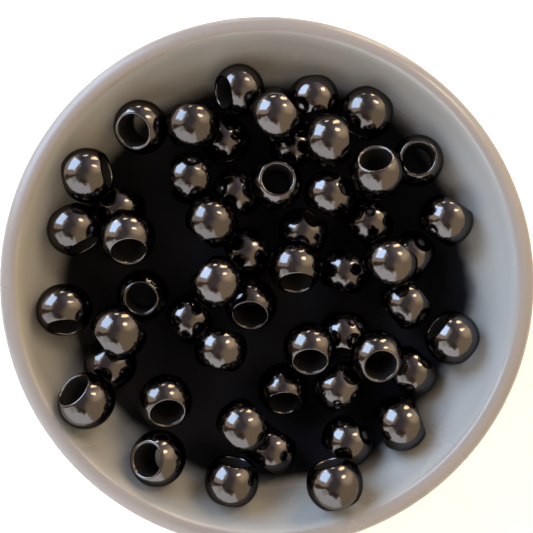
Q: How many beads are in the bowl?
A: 53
